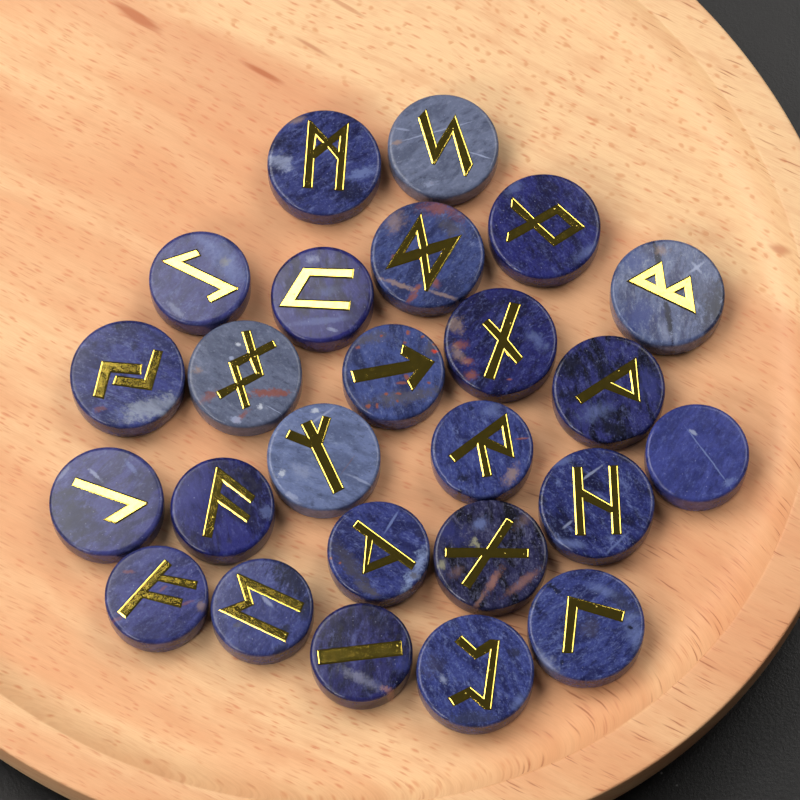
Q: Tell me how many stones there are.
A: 25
